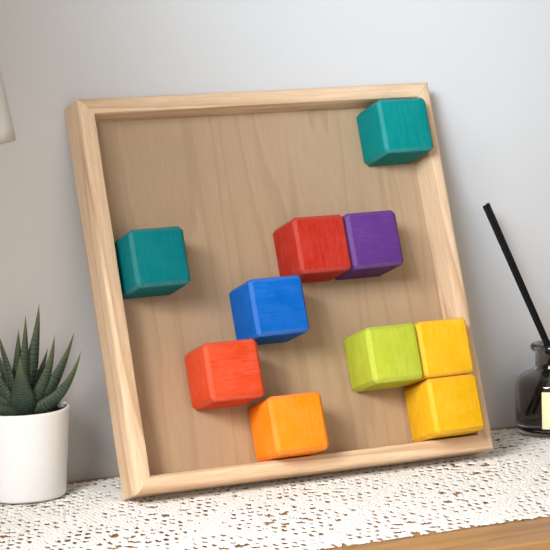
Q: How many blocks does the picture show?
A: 10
